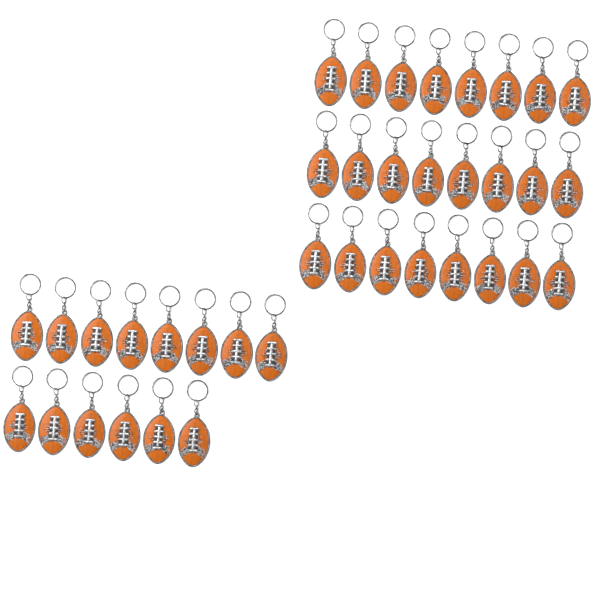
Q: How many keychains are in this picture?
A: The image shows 38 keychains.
